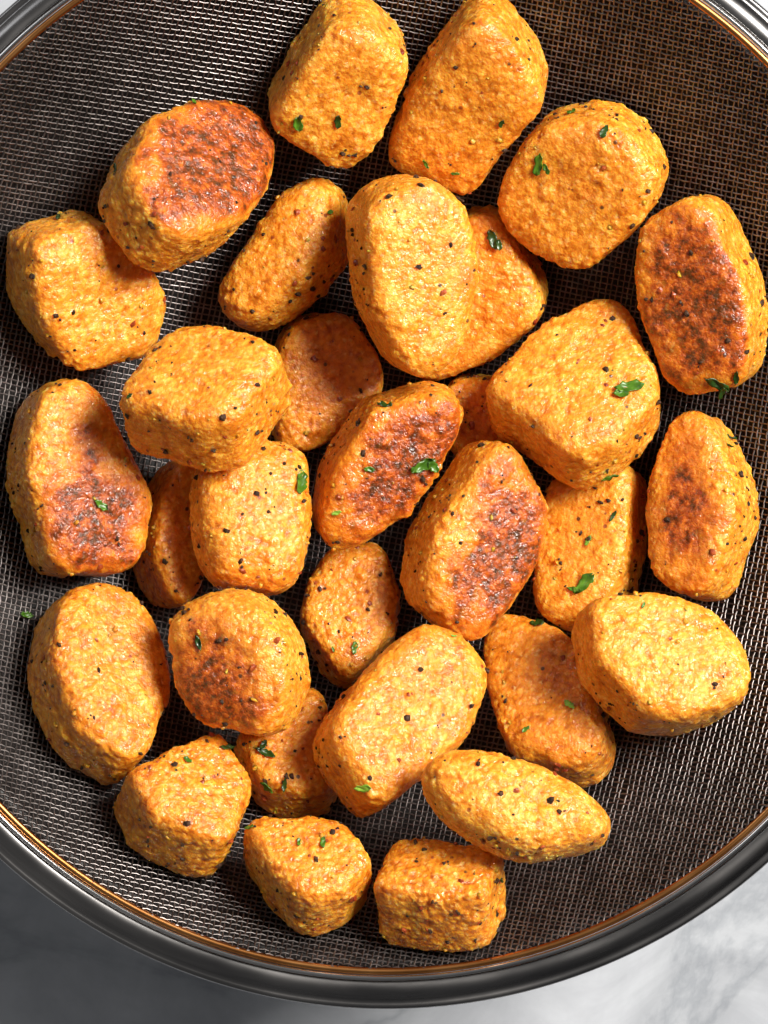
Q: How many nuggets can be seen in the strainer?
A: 31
